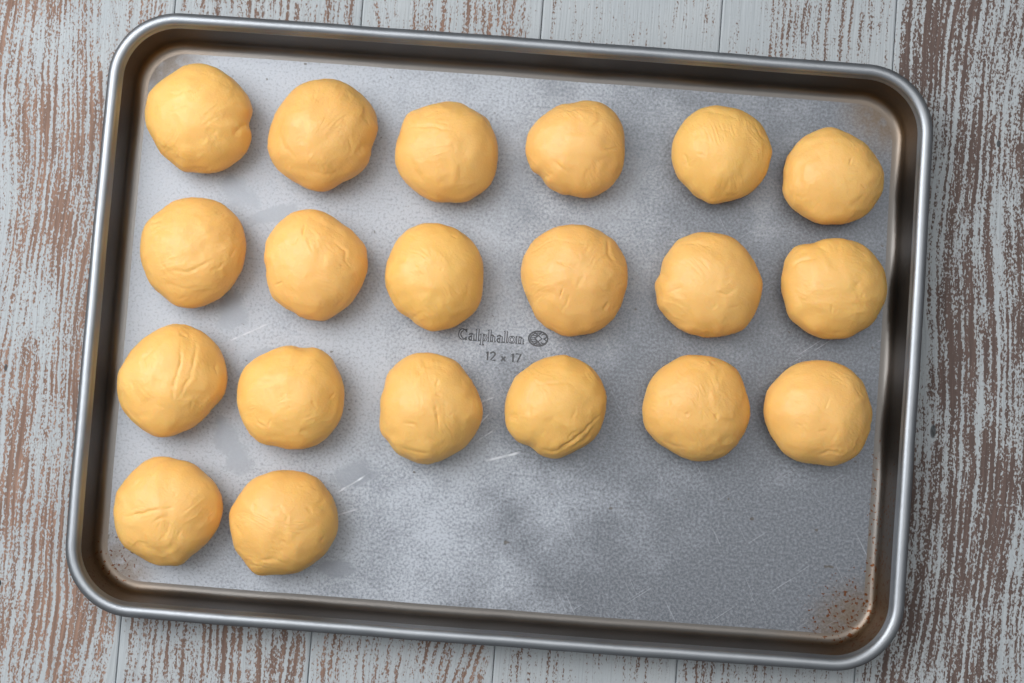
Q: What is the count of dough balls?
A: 20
